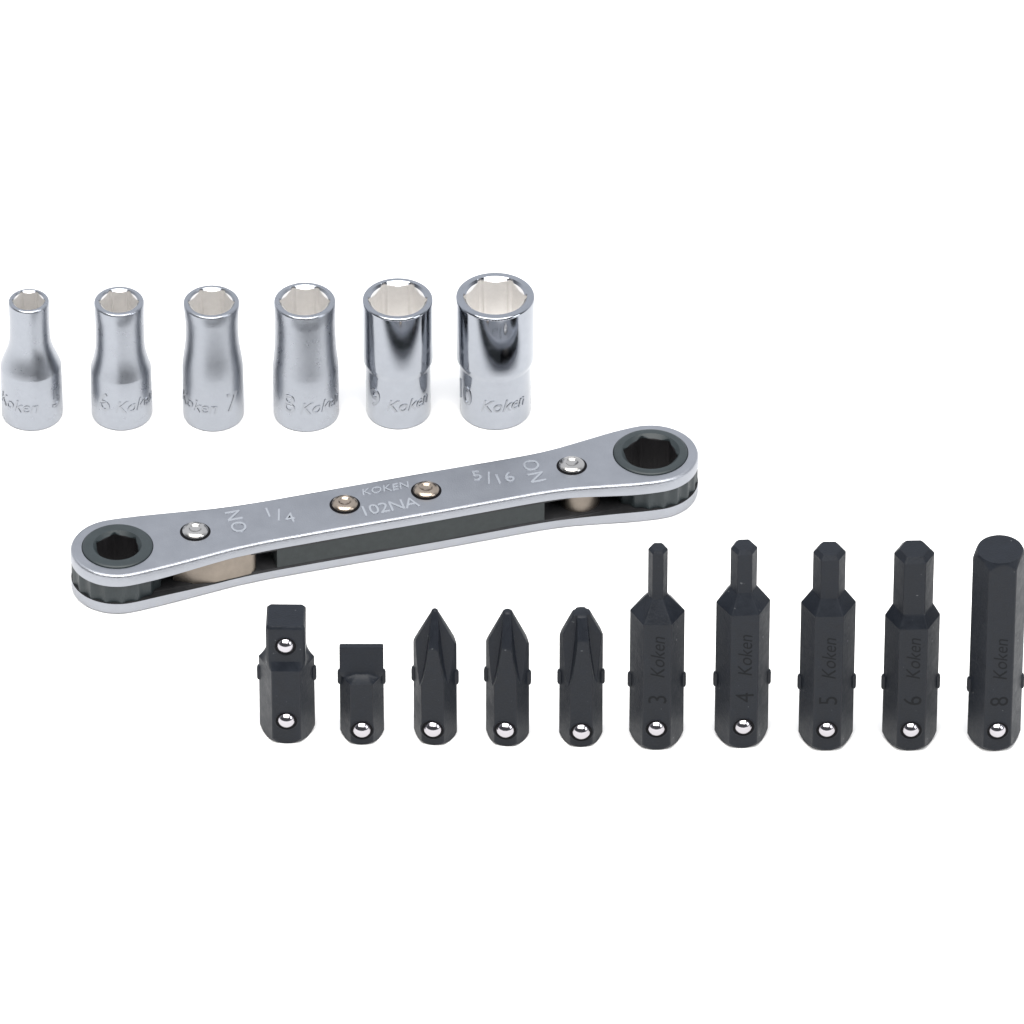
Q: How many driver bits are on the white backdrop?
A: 10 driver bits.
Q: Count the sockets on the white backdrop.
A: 6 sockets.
